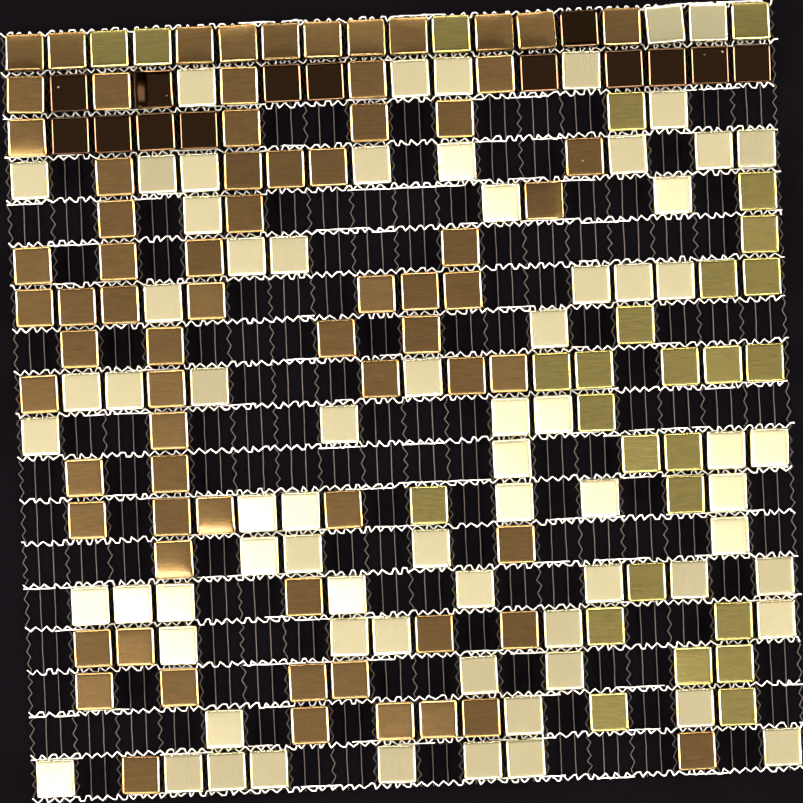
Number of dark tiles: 14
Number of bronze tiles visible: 72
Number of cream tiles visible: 71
